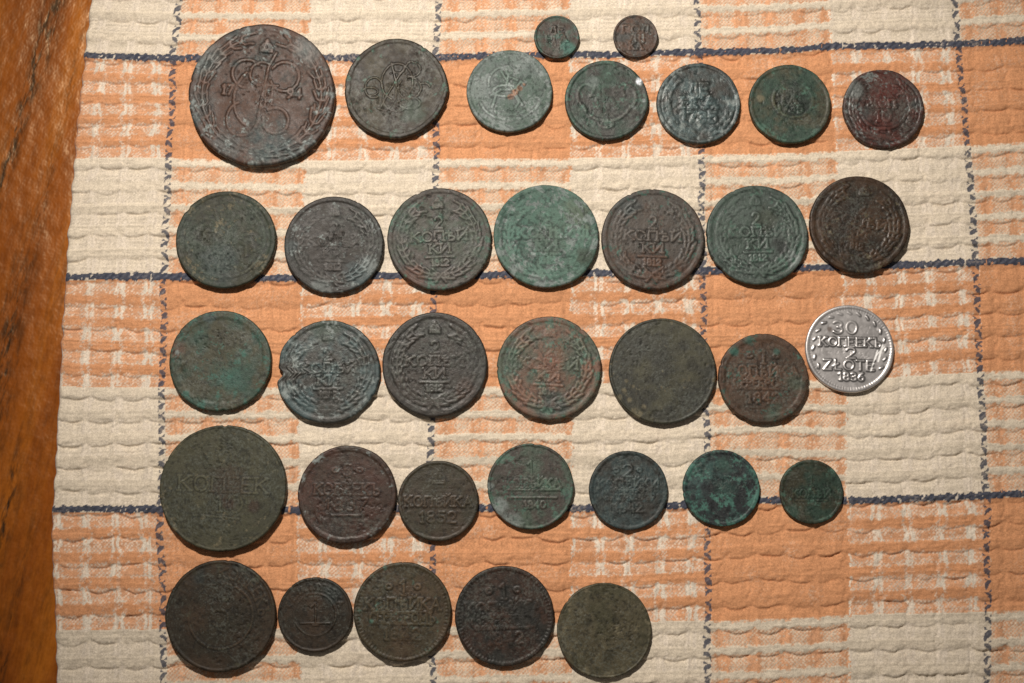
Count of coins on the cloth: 35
